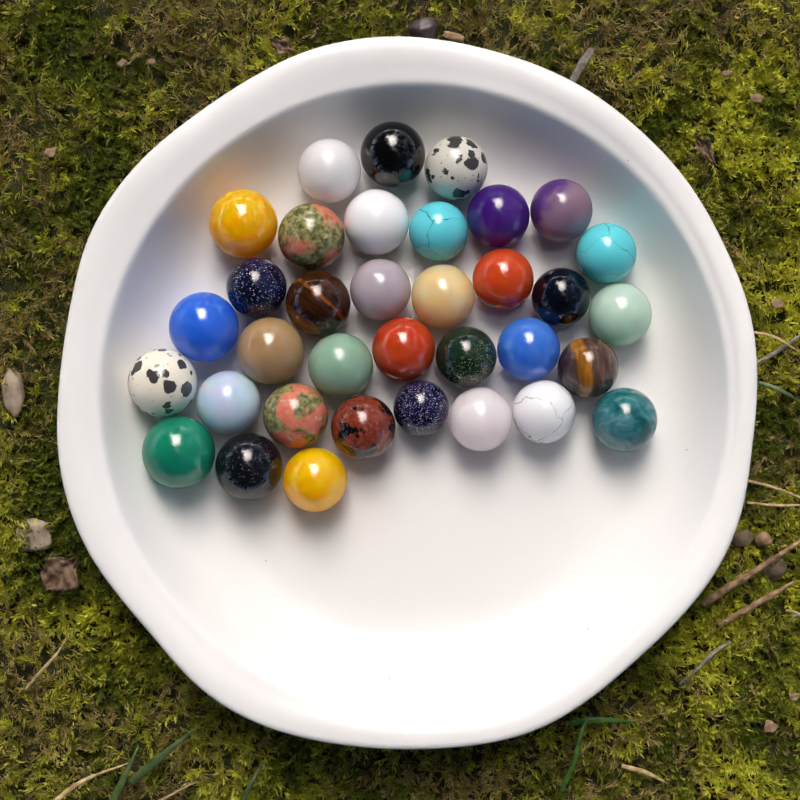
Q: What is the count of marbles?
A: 35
